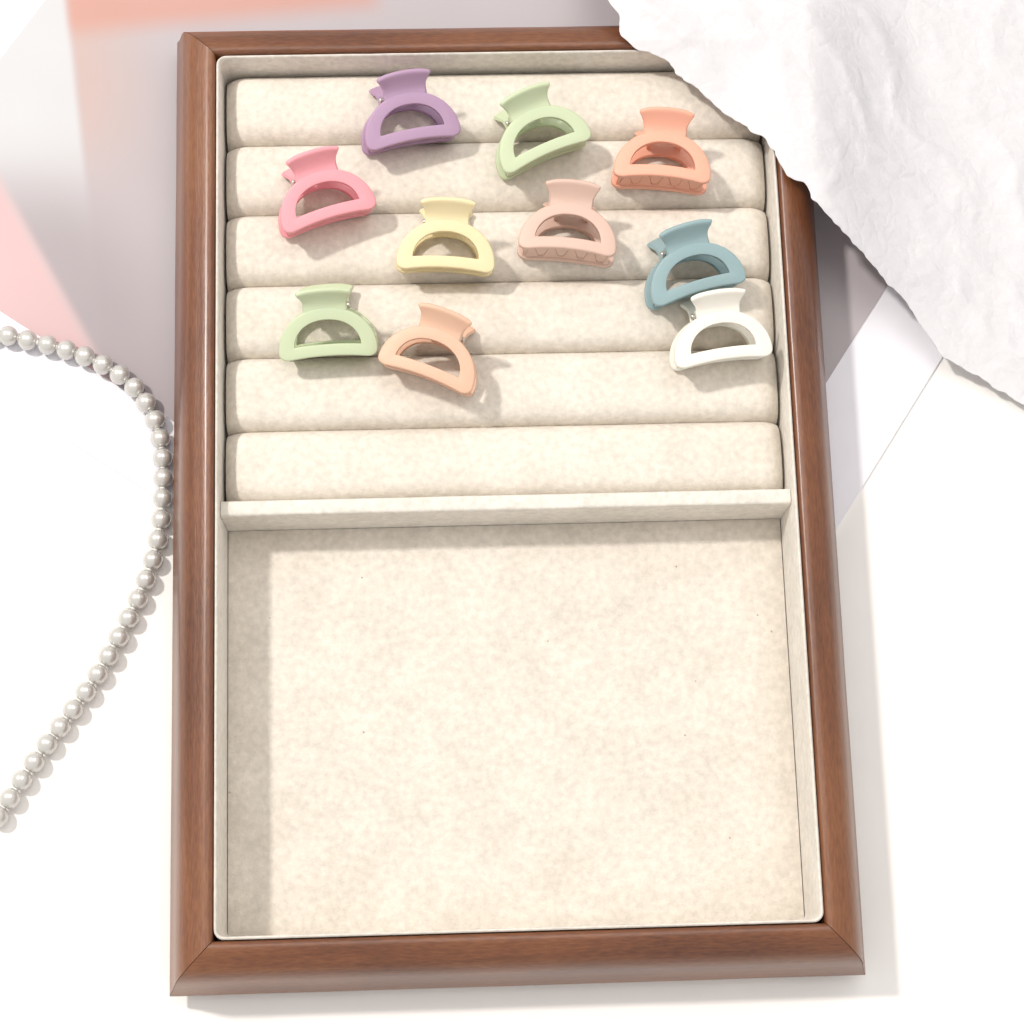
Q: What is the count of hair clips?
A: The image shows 10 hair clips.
